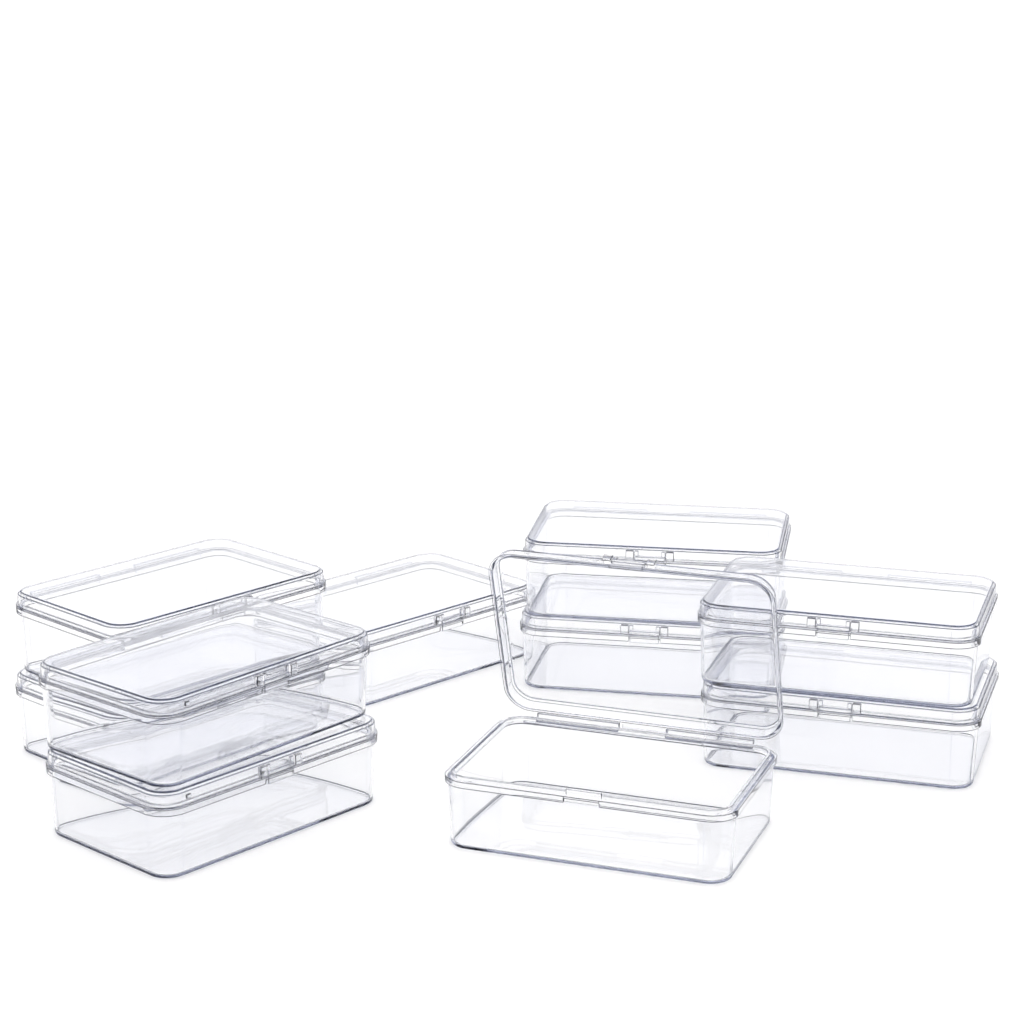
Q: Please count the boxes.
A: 10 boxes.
